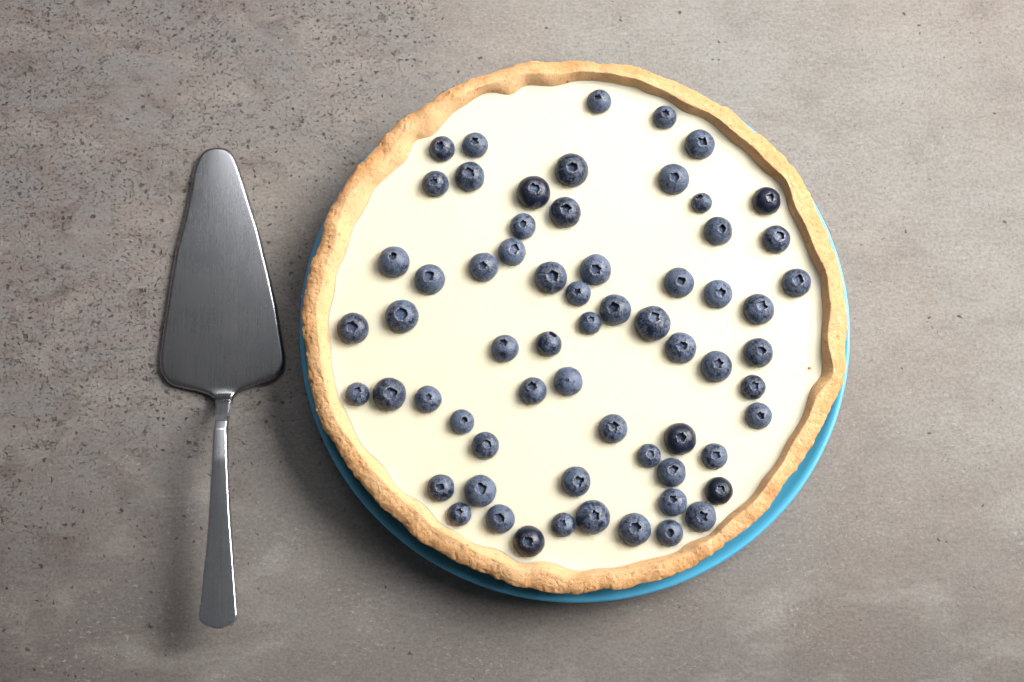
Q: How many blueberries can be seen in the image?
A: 64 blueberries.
